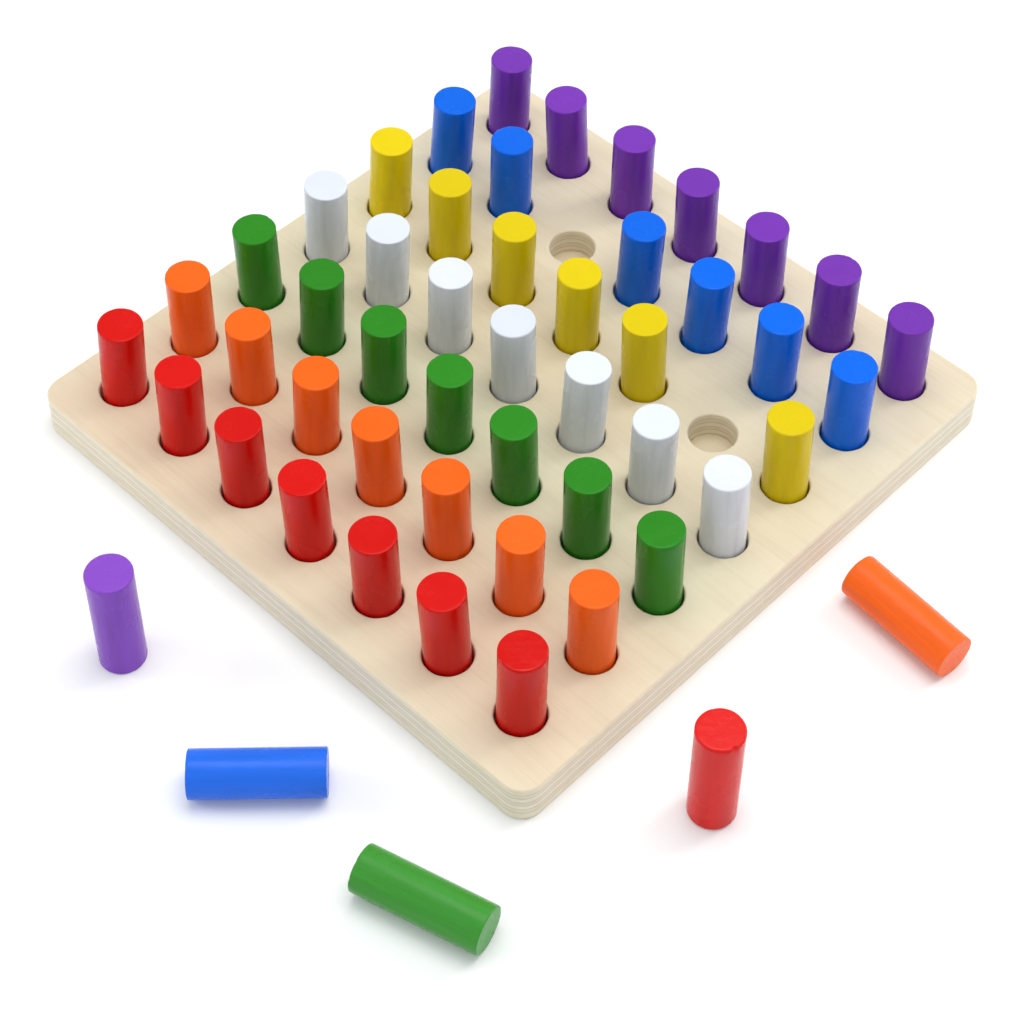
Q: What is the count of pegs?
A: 52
